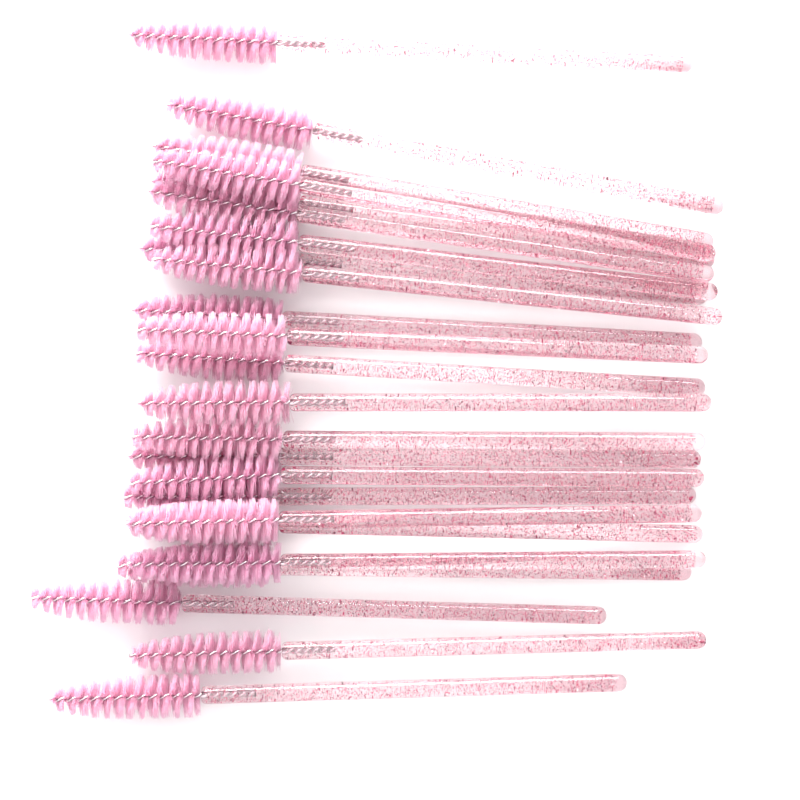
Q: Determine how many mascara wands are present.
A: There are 24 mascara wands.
